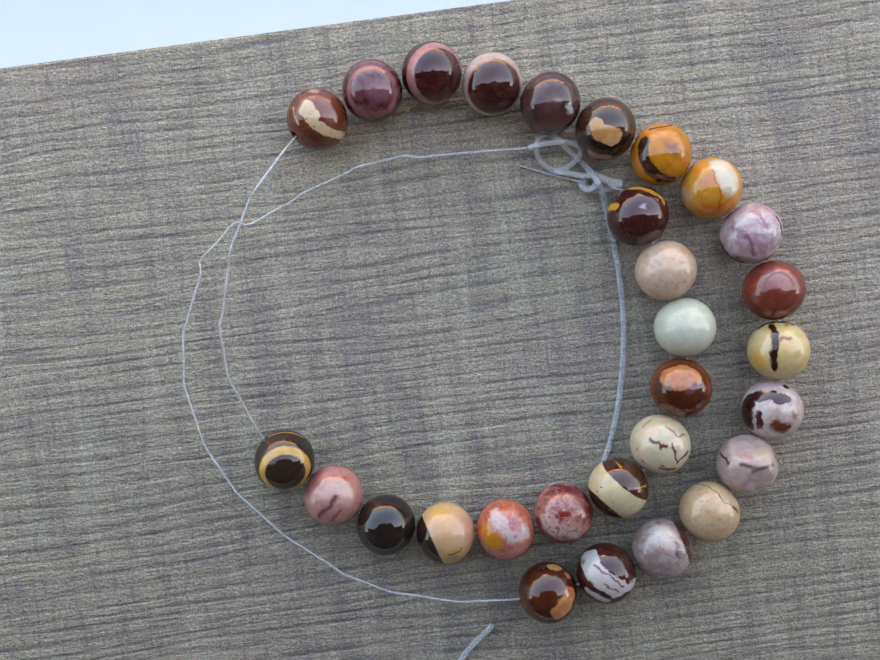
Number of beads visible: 29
